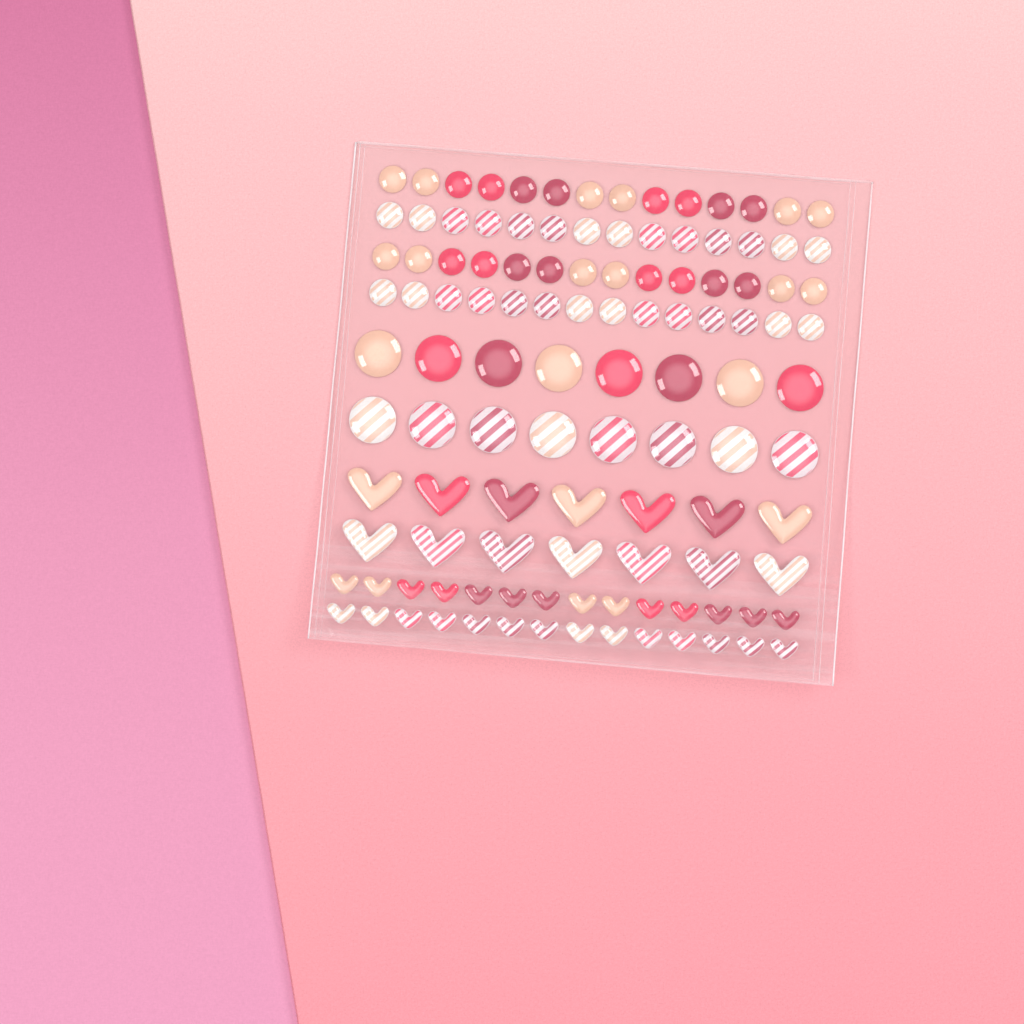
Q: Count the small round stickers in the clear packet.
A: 56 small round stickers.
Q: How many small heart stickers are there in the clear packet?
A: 28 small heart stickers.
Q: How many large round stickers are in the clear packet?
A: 16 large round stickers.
